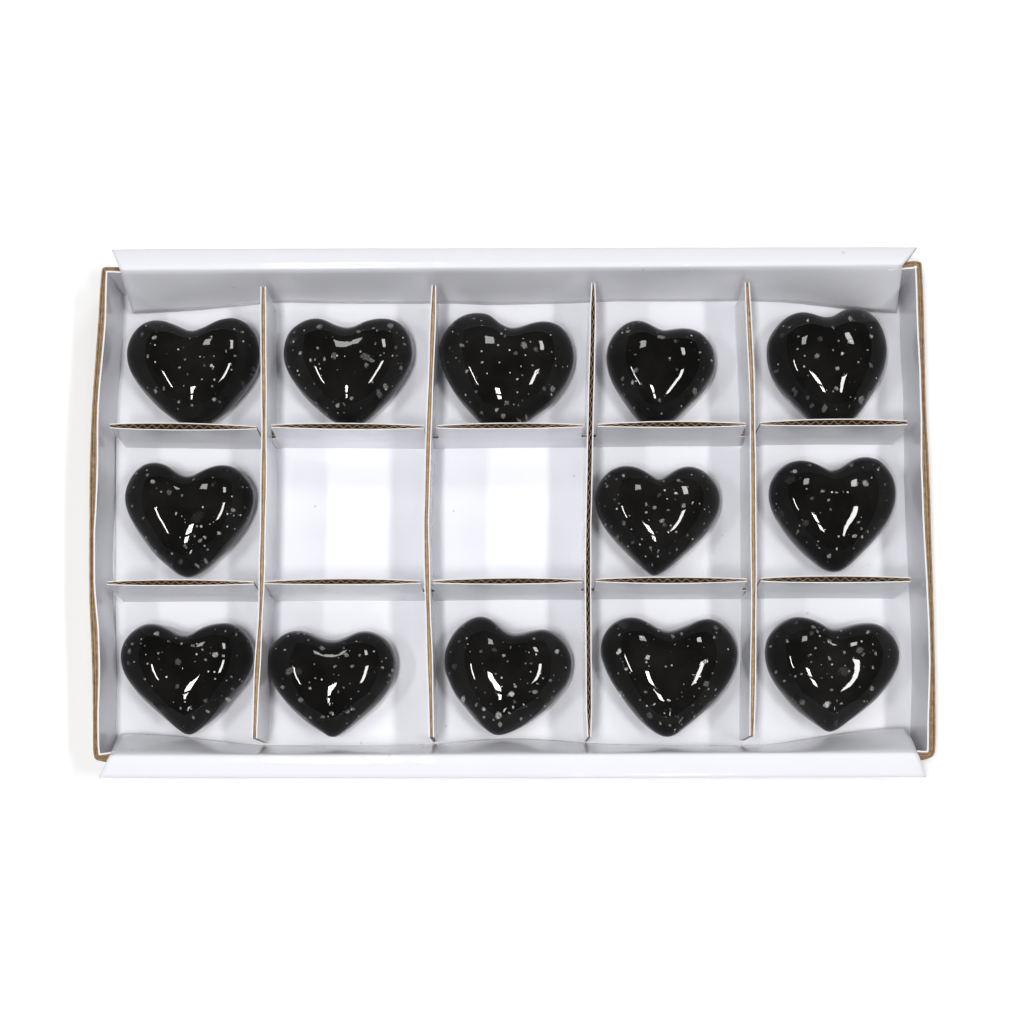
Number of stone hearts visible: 13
